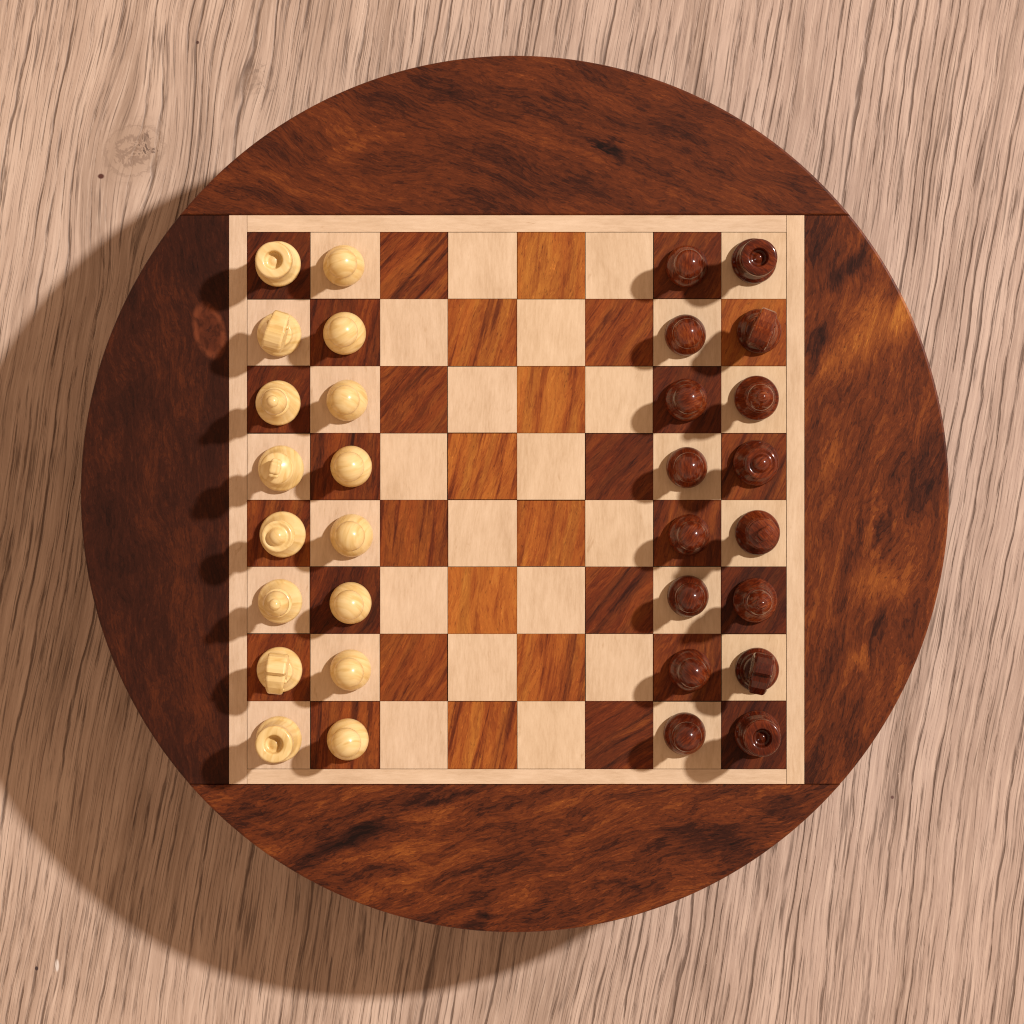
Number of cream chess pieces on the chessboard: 16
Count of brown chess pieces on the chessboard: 16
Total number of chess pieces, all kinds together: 32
